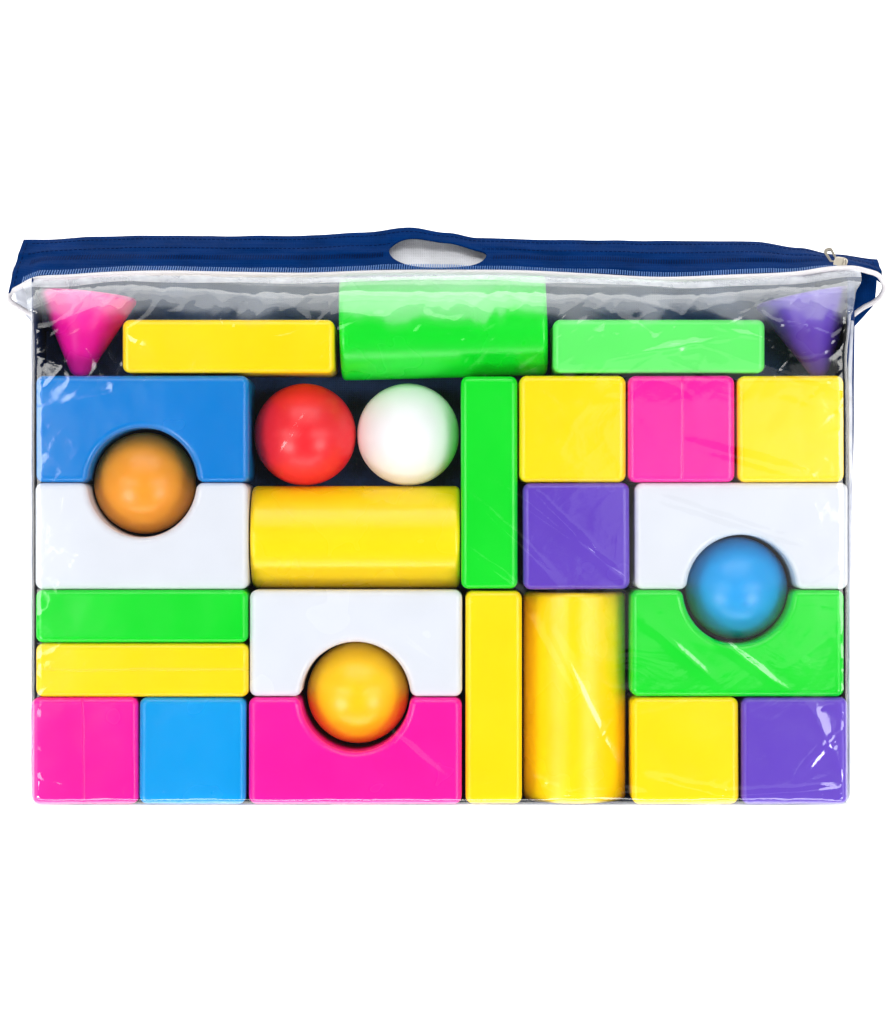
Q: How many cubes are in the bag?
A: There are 8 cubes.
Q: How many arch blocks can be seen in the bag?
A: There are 6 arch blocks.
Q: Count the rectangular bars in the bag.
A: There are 6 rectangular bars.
